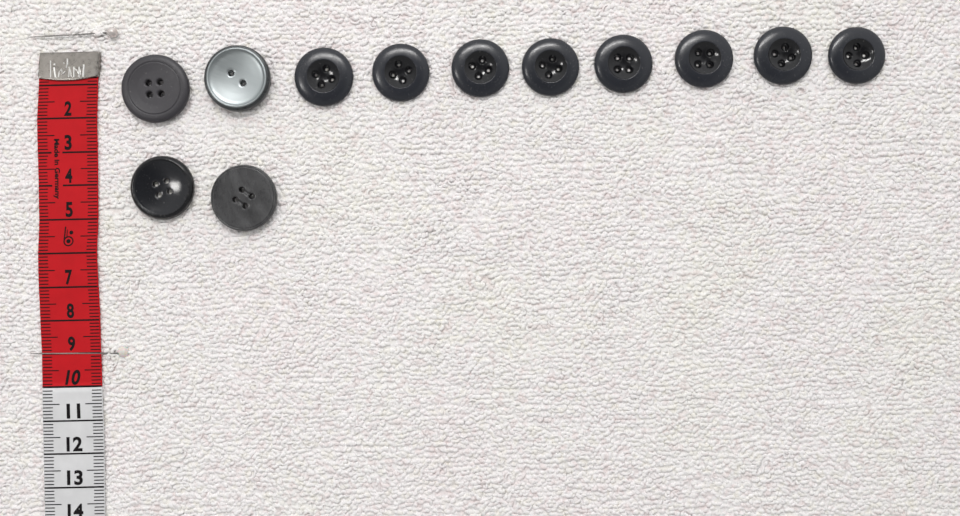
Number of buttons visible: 12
